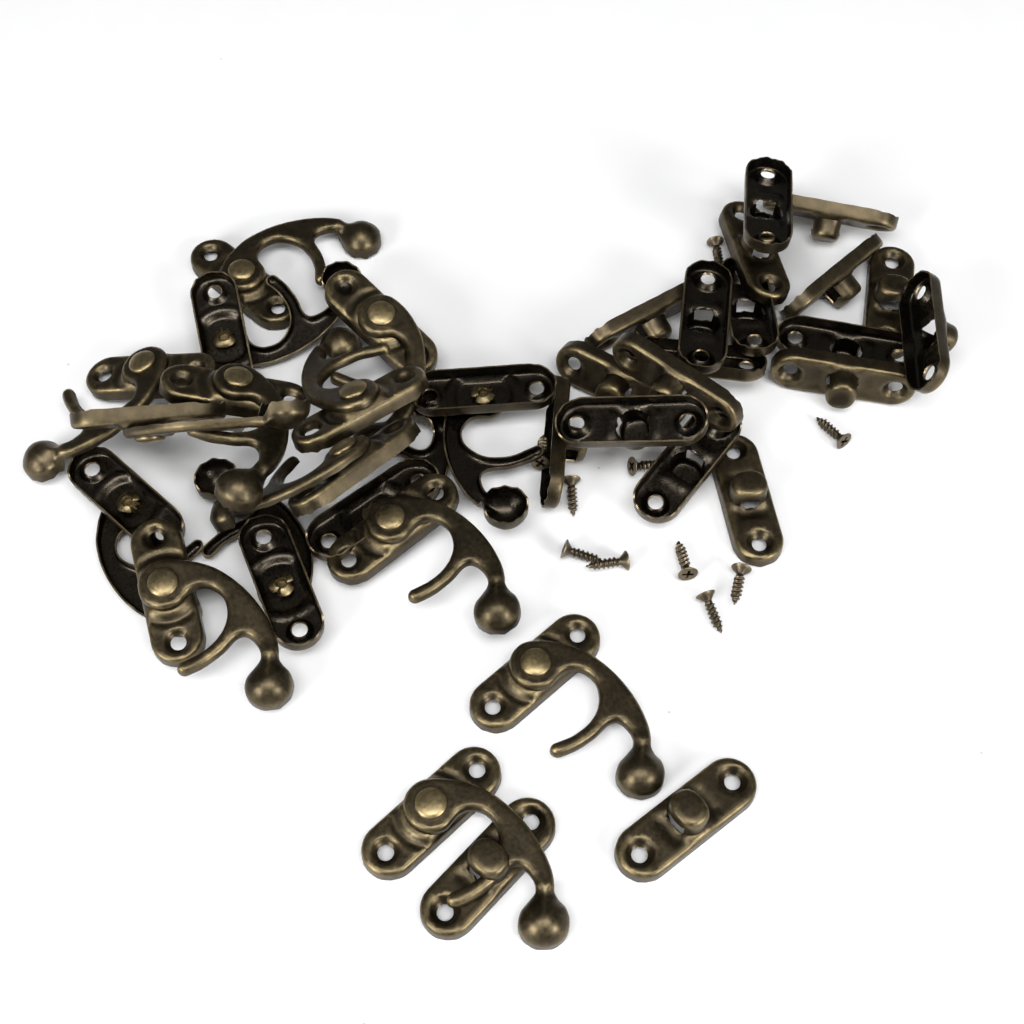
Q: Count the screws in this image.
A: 10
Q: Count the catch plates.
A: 20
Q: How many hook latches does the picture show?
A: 16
